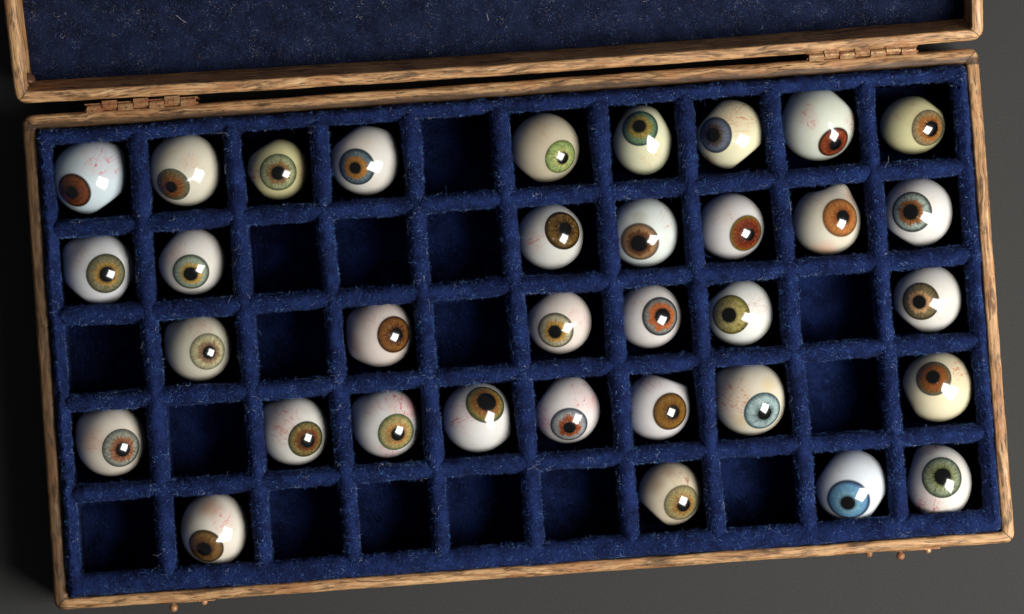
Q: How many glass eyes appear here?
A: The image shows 34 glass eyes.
